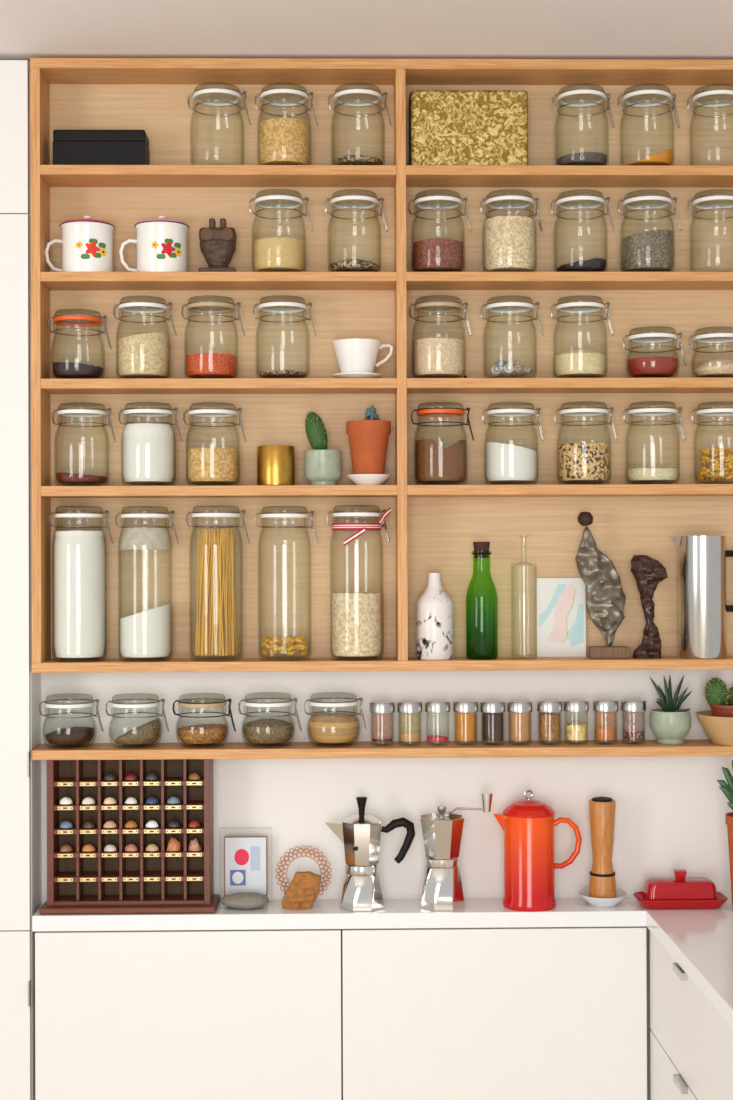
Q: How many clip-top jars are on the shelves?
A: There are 40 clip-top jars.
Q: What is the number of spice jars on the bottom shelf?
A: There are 10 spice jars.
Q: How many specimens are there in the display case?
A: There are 24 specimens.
